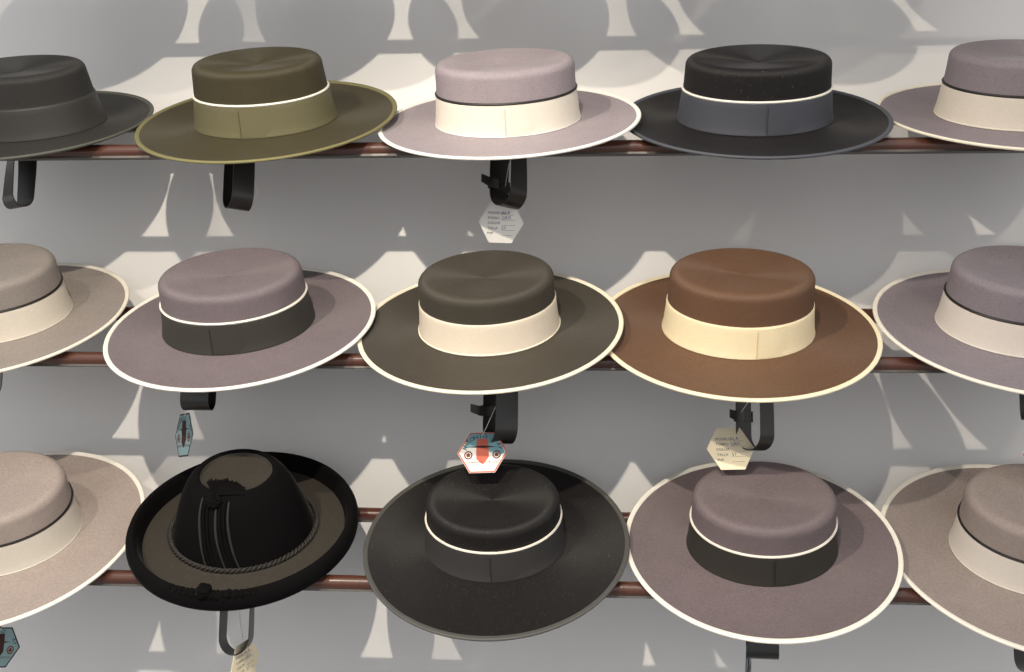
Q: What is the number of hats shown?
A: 15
